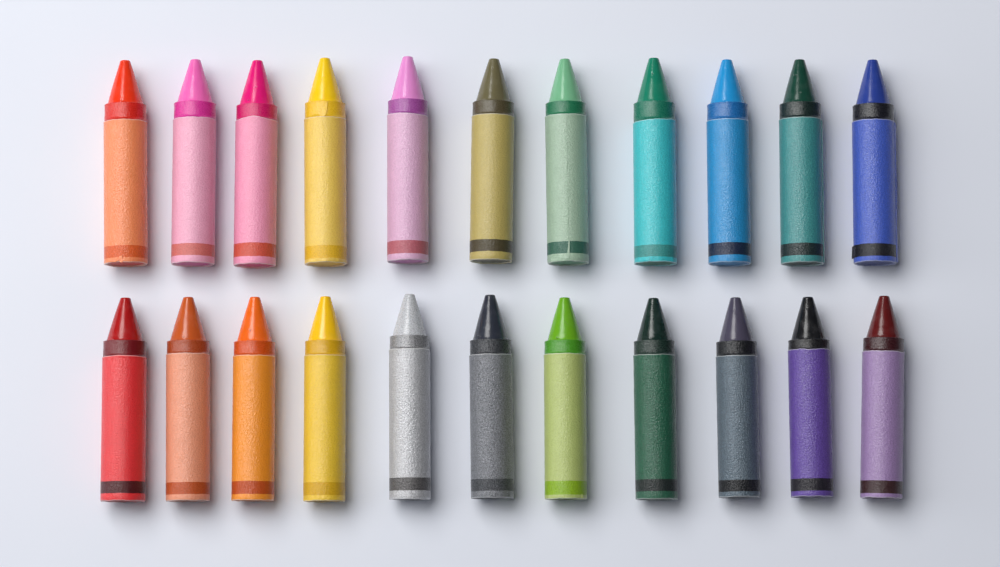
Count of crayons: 22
